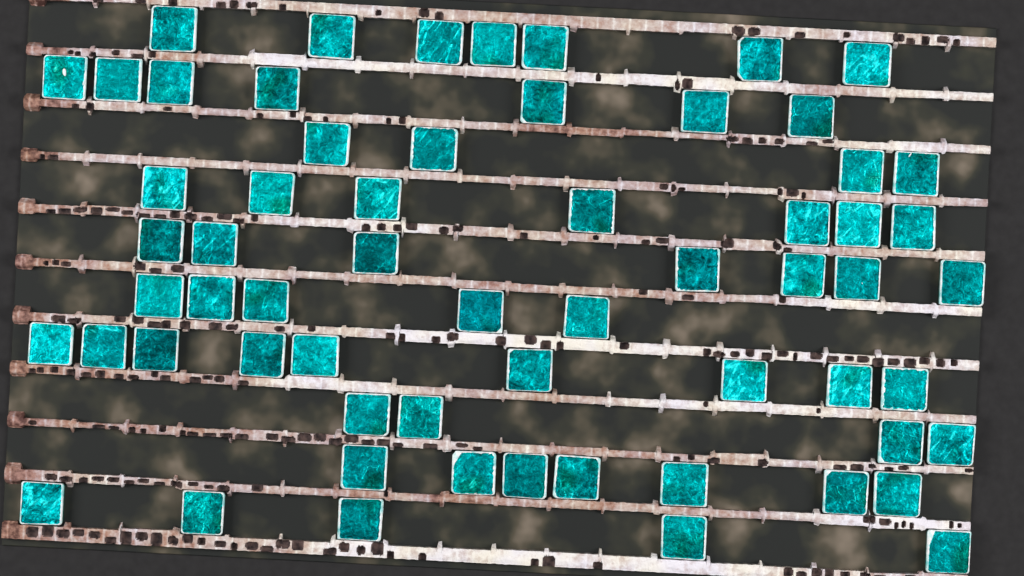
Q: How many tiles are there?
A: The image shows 62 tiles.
